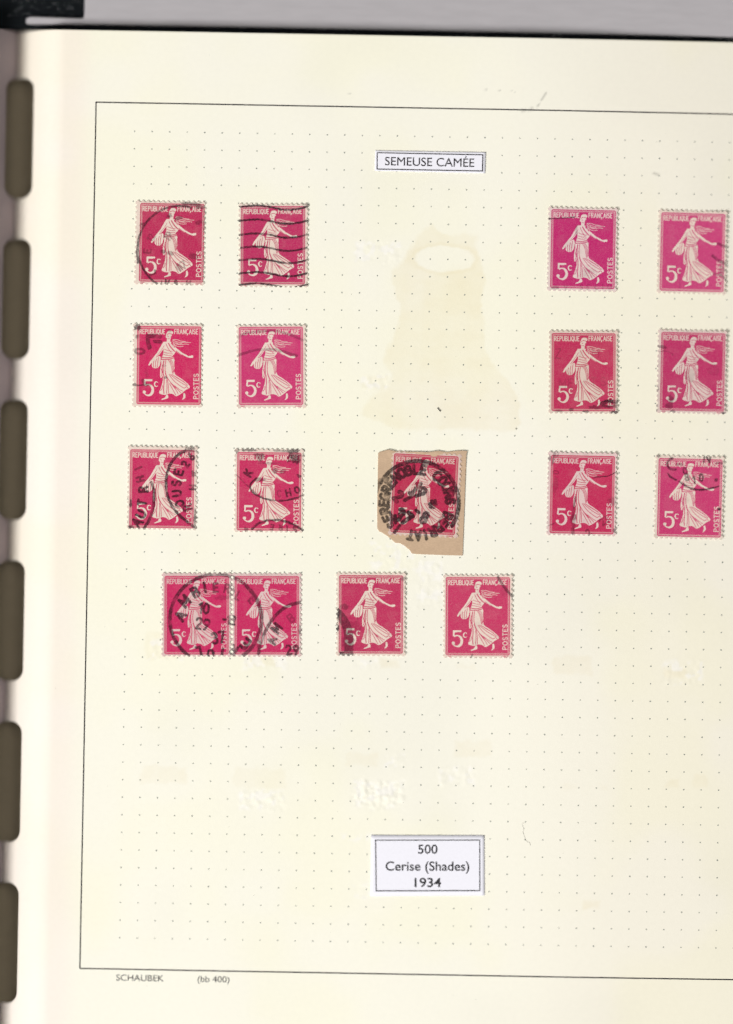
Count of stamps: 17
